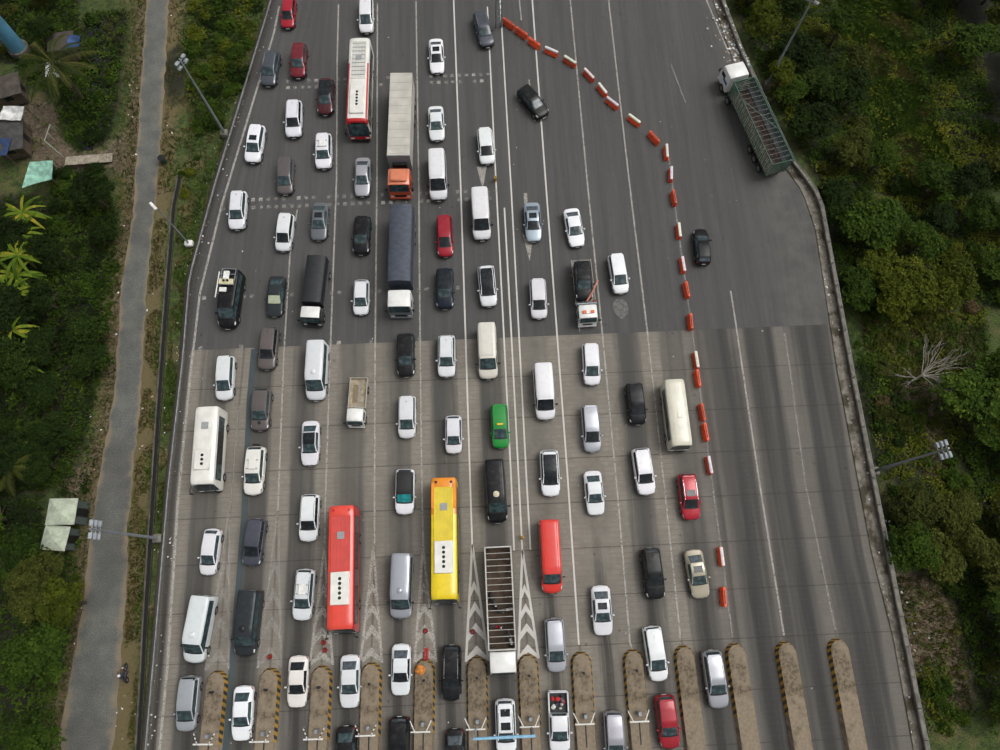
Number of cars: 70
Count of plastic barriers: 24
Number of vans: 11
